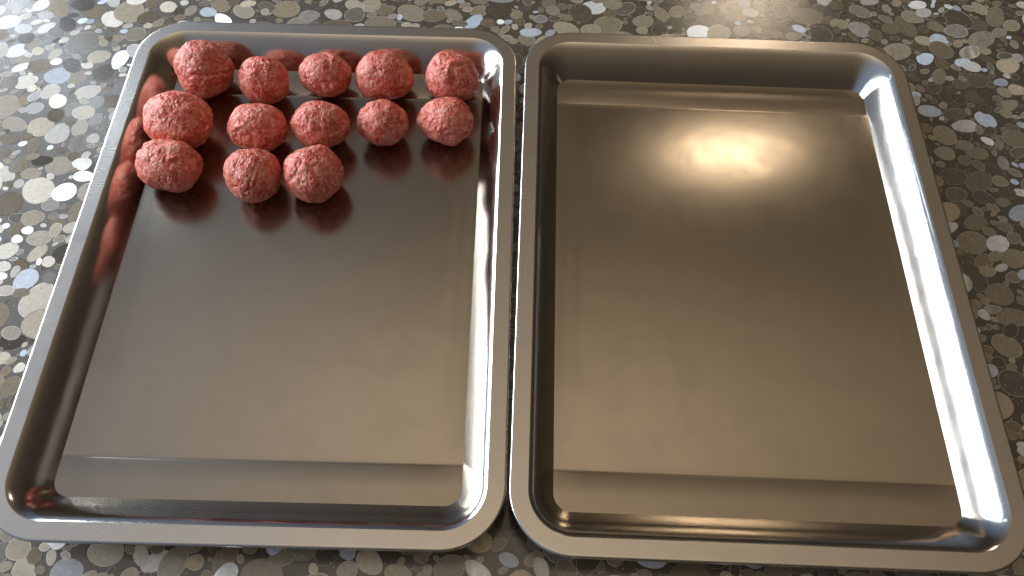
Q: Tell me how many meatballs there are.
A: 13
